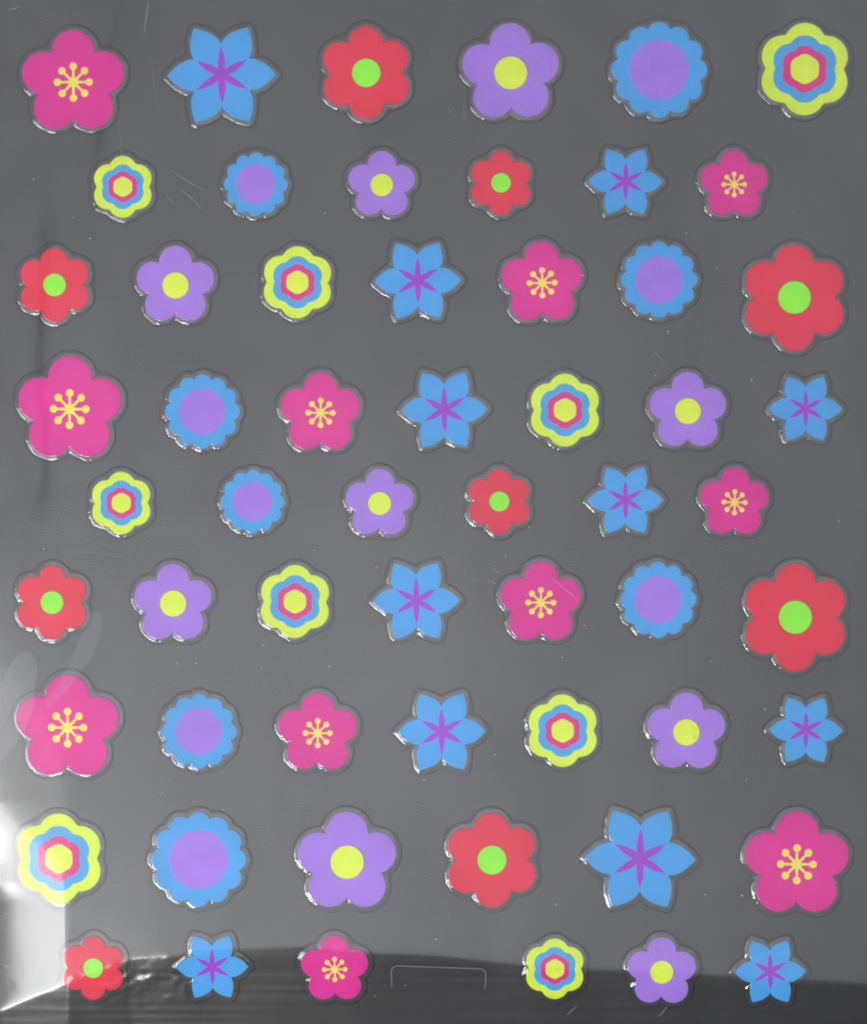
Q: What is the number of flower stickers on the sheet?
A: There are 58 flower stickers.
